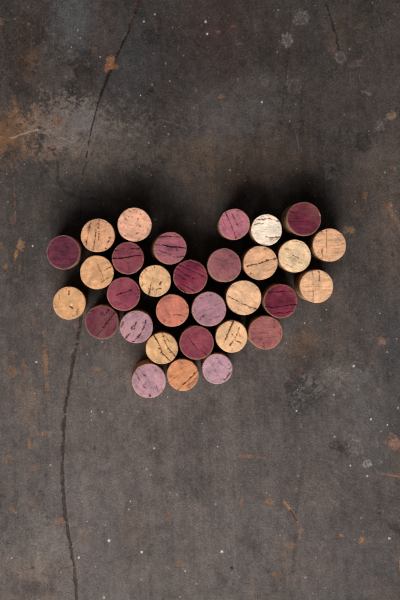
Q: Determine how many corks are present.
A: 31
